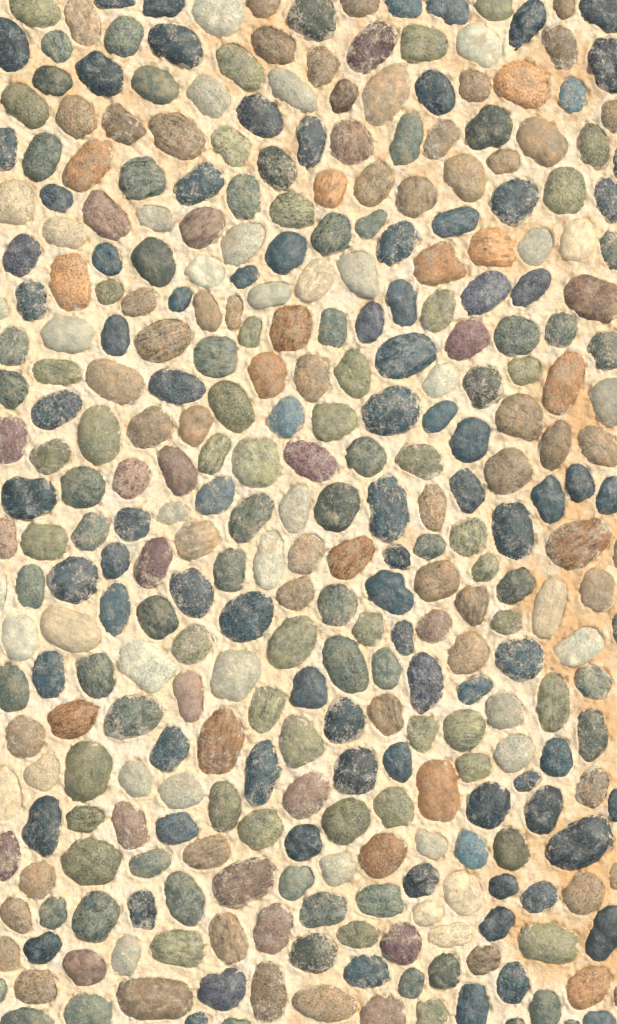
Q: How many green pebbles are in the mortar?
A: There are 107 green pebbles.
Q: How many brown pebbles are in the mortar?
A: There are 95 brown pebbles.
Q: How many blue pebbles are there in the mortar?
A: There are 89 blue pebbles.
